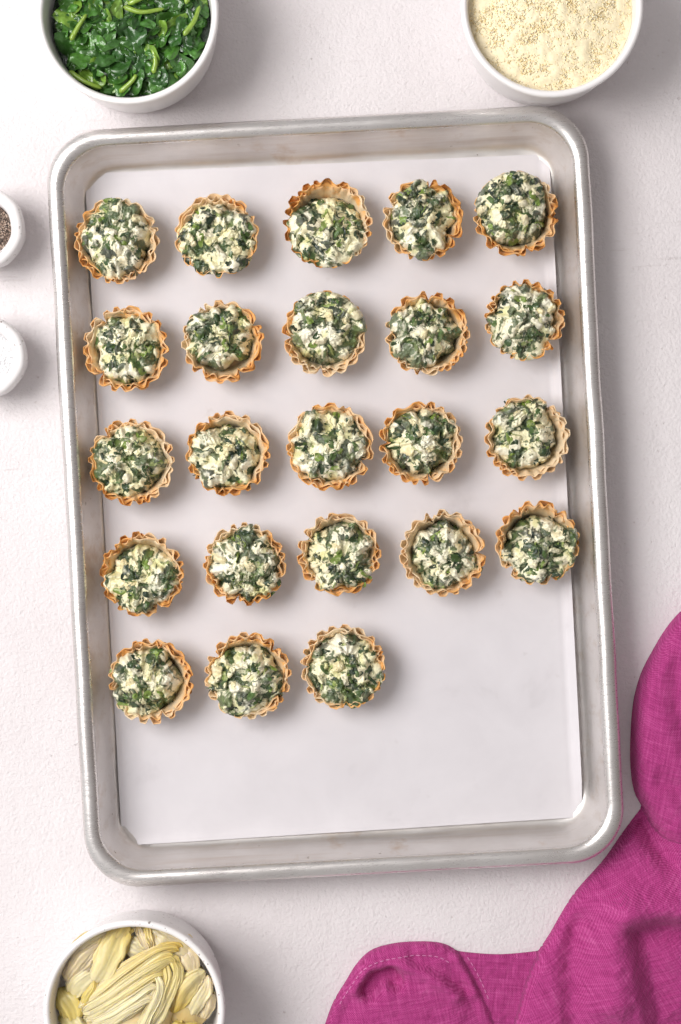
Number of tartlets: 23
